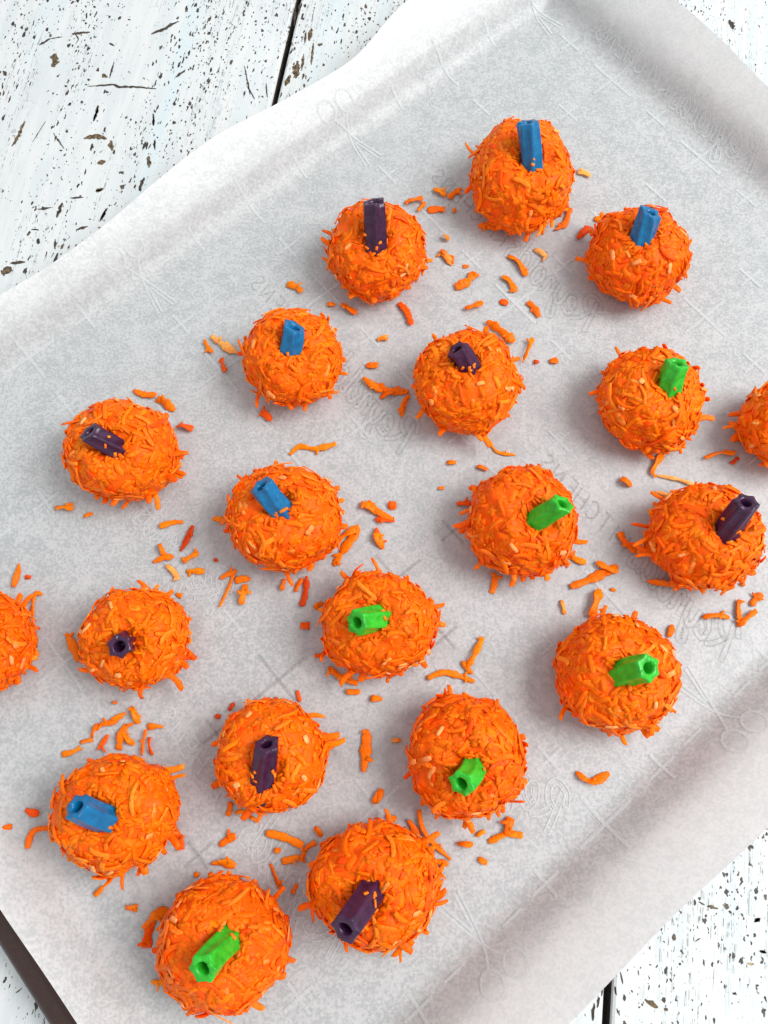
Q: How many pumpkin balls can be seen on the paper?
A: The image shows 20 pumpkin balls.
